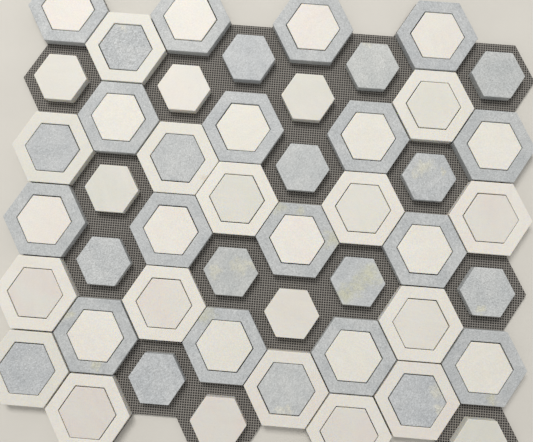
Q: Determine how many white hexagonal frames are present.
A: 15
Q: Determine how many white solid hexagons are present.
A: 32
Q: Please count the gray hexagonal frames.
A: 16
